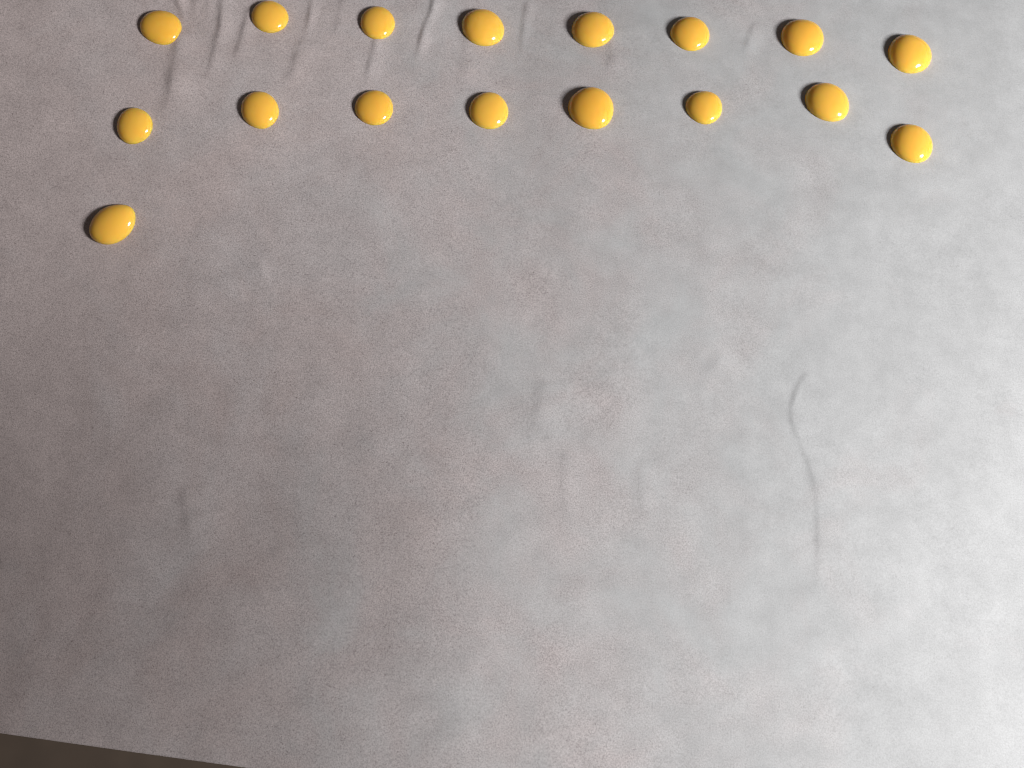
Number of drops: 17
